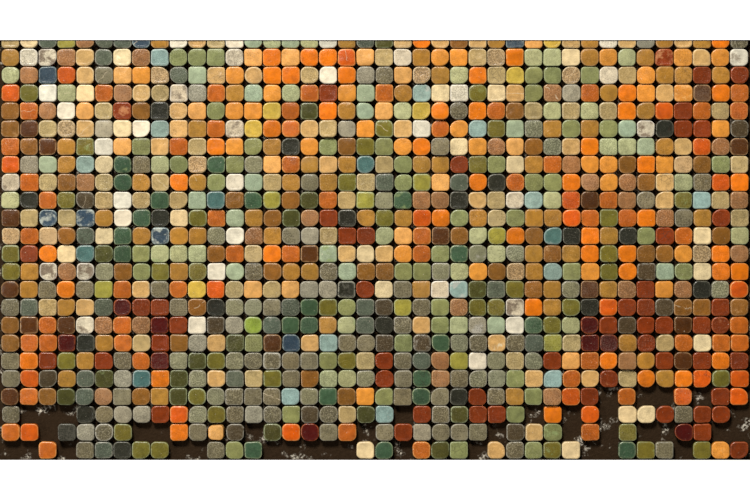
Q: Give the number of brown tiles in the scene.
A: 158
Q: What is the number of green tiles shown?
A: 183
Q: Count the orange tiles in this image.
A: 173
